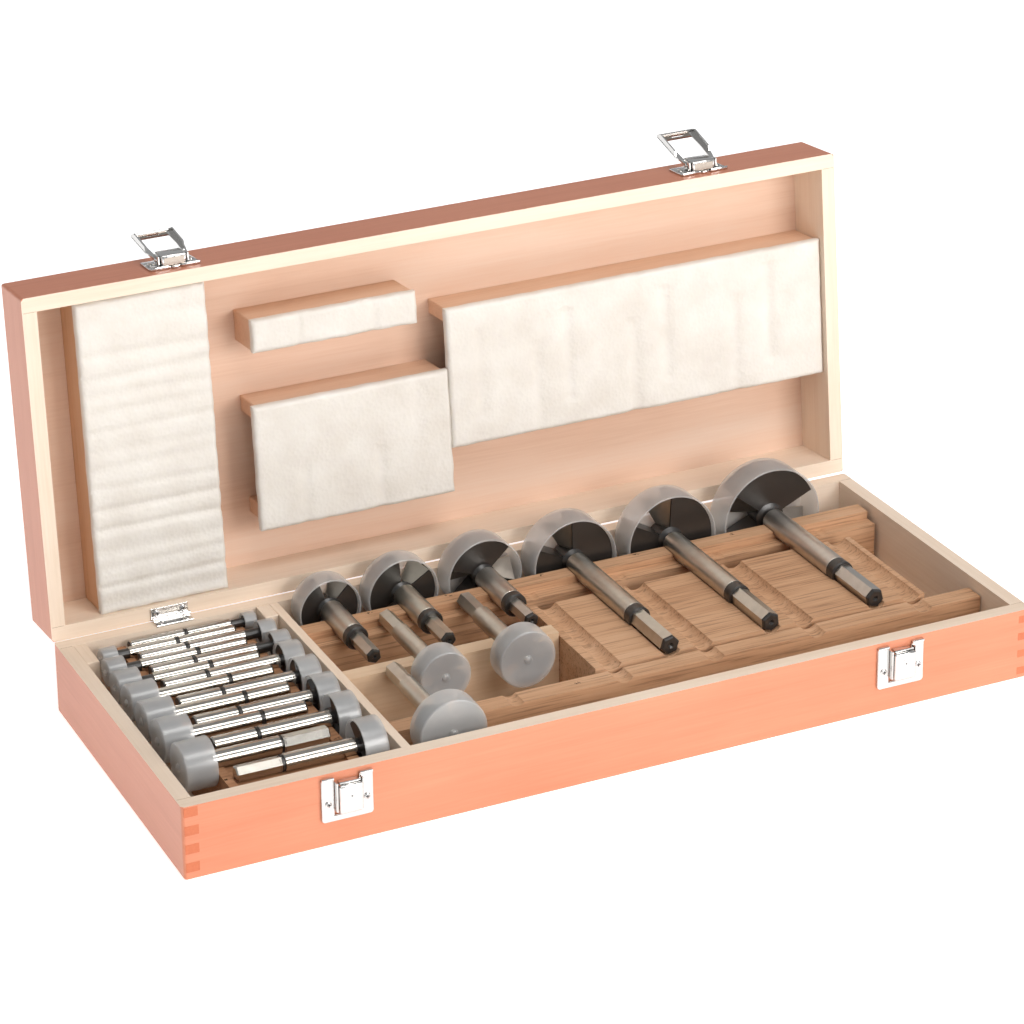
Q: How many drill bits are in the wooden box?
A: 24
